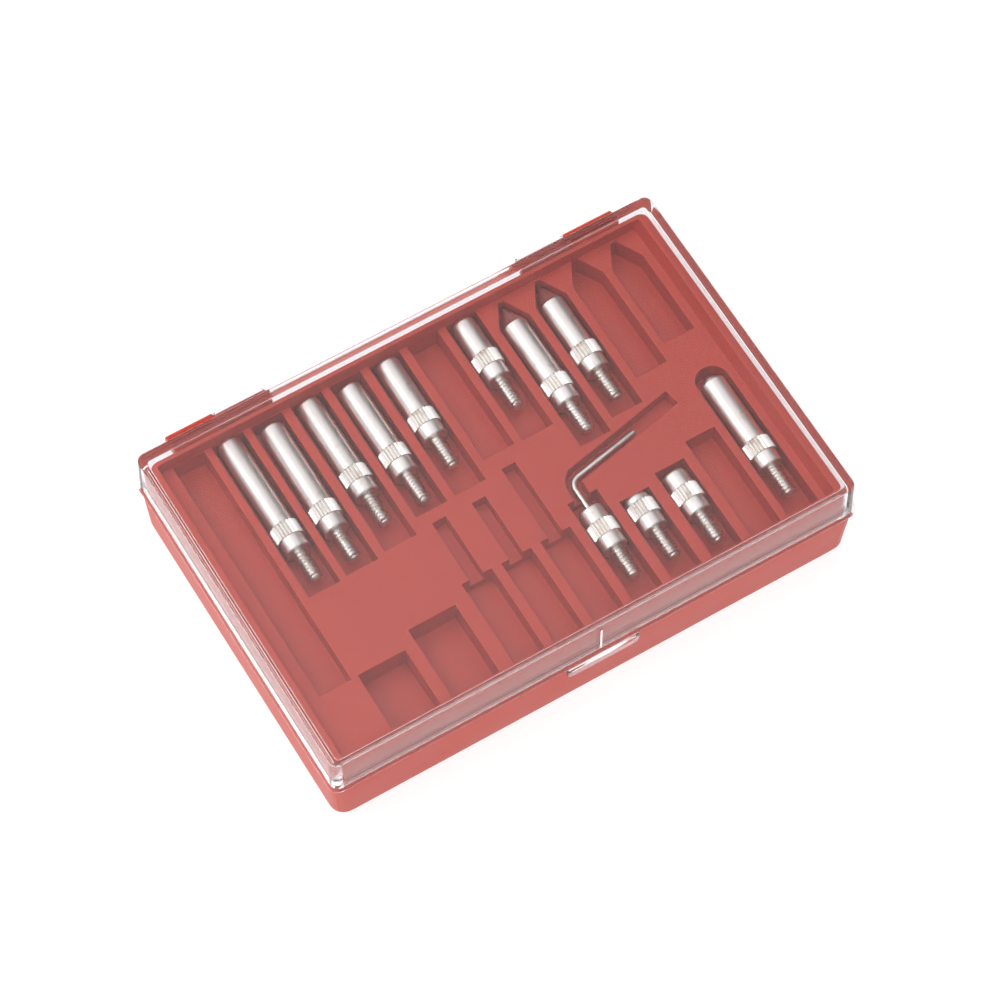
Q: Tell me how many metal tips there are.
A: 12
